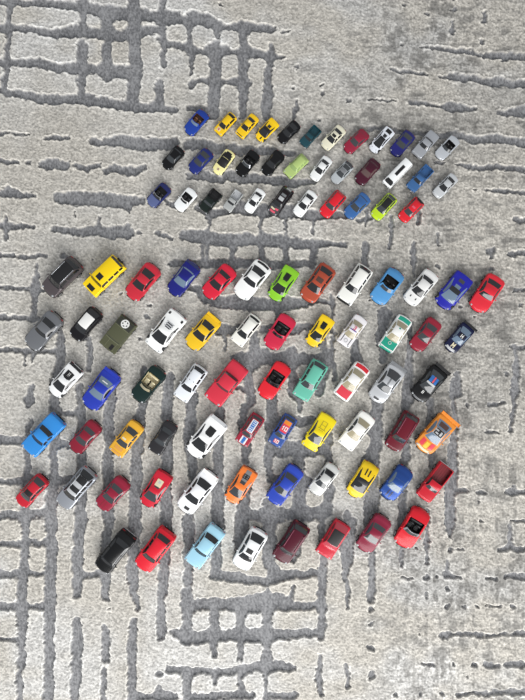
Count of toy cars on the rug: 100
